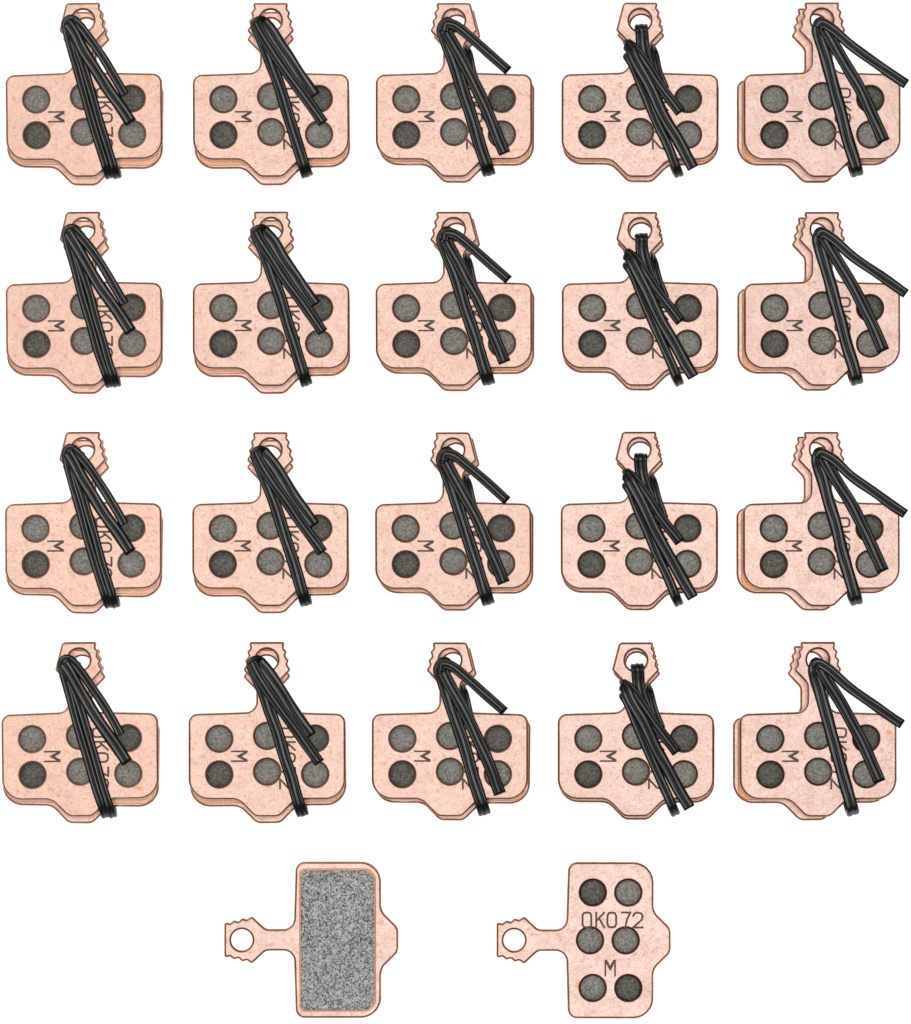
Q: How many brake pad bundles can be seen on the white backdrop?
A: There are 20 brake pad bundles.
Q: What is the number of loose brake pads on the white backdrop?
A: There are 2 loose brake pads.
